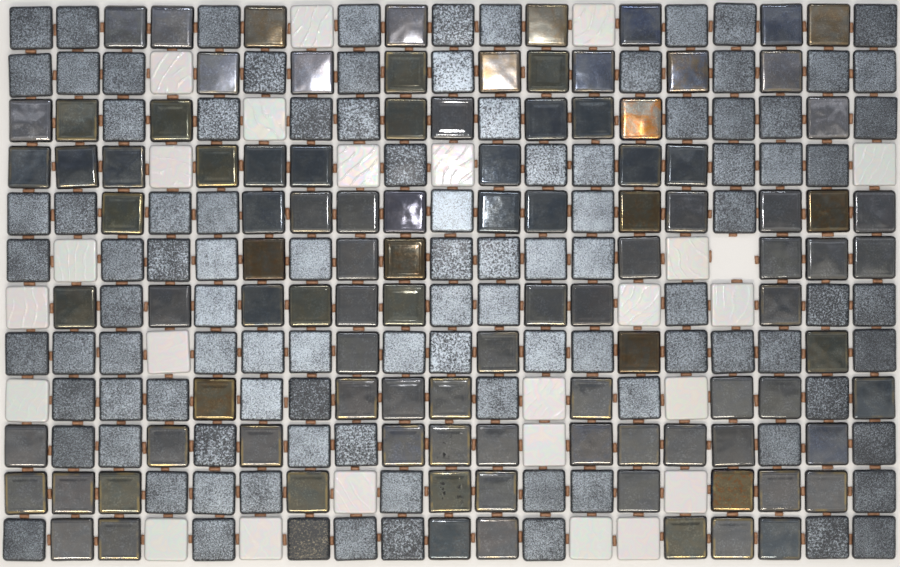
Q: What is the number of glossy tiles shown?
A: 102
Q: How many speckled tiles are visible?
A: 101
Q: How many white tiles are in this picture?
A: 24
